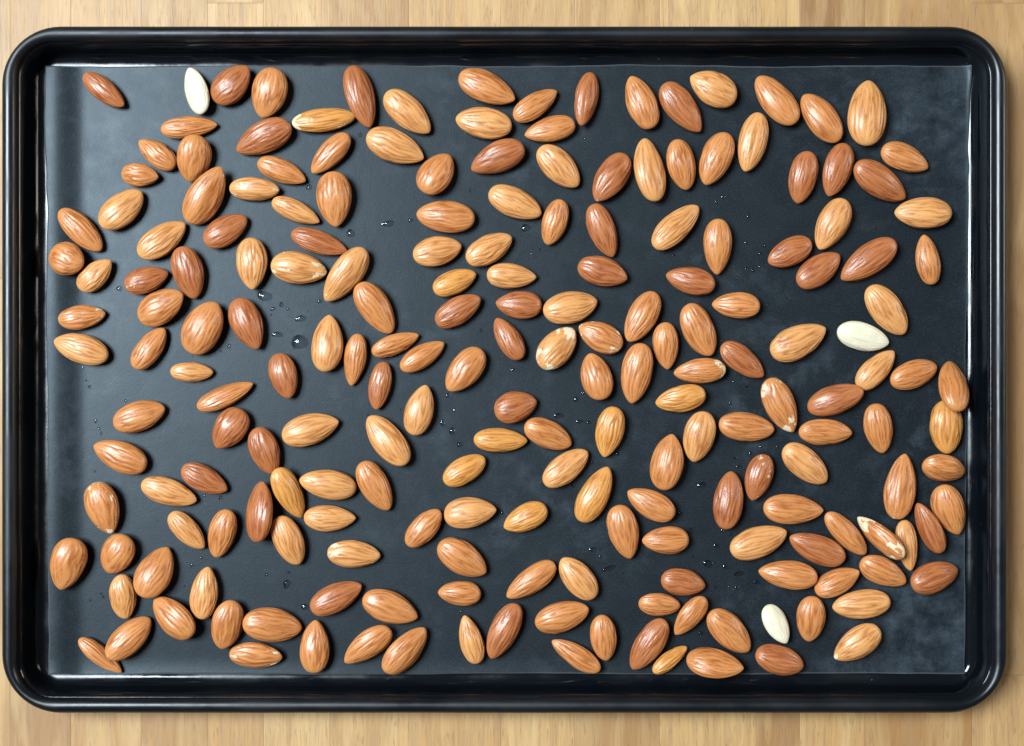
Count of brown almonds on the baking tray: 200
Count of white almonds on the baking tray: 3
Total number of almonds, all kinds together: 203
